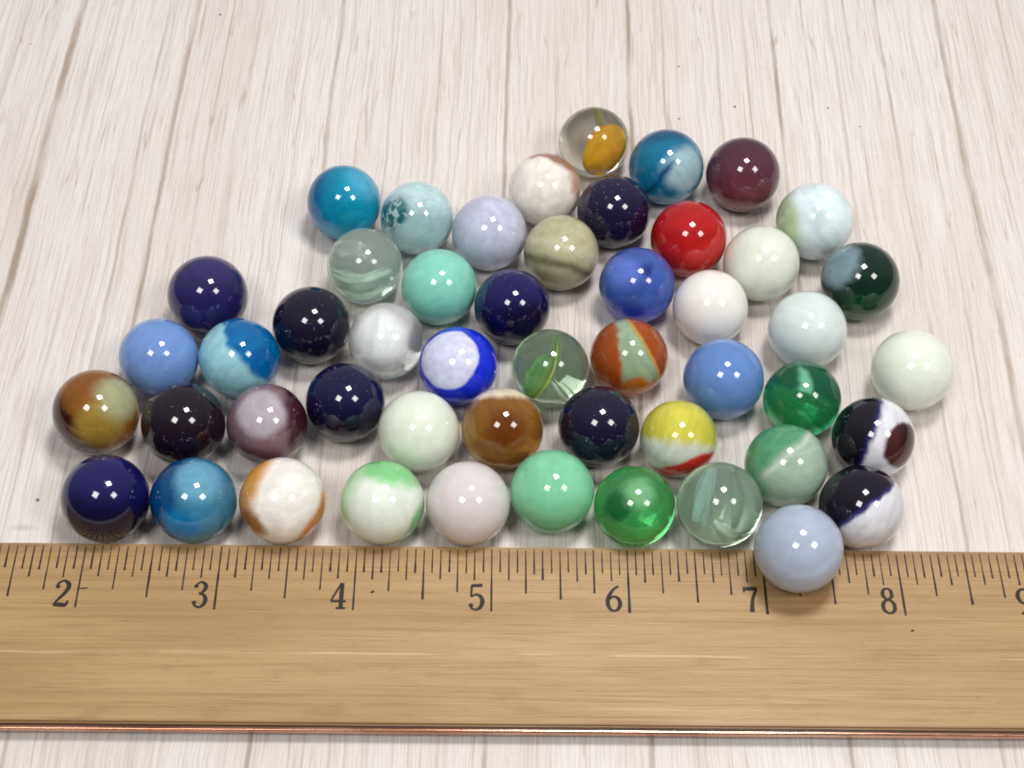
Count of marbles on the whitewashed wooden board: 50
